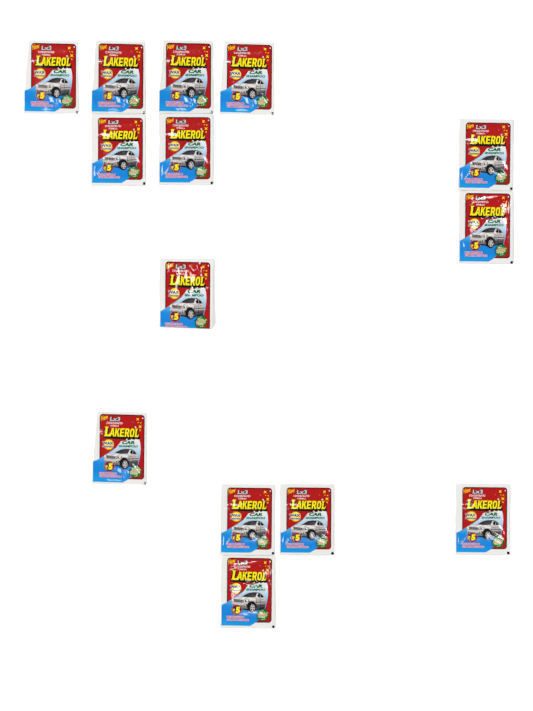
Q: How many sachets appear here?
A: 14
